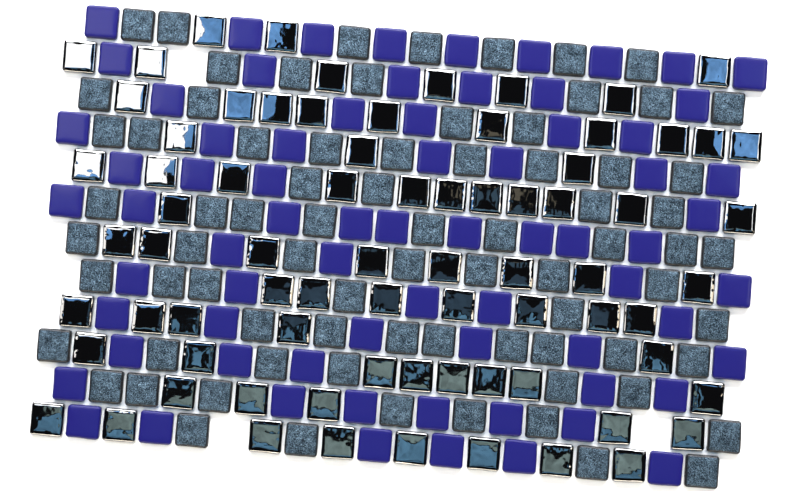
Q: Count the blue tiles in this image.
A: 72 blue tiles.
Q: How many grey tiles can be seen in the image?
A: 77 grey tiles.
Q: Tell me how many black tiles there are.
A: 75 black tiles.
